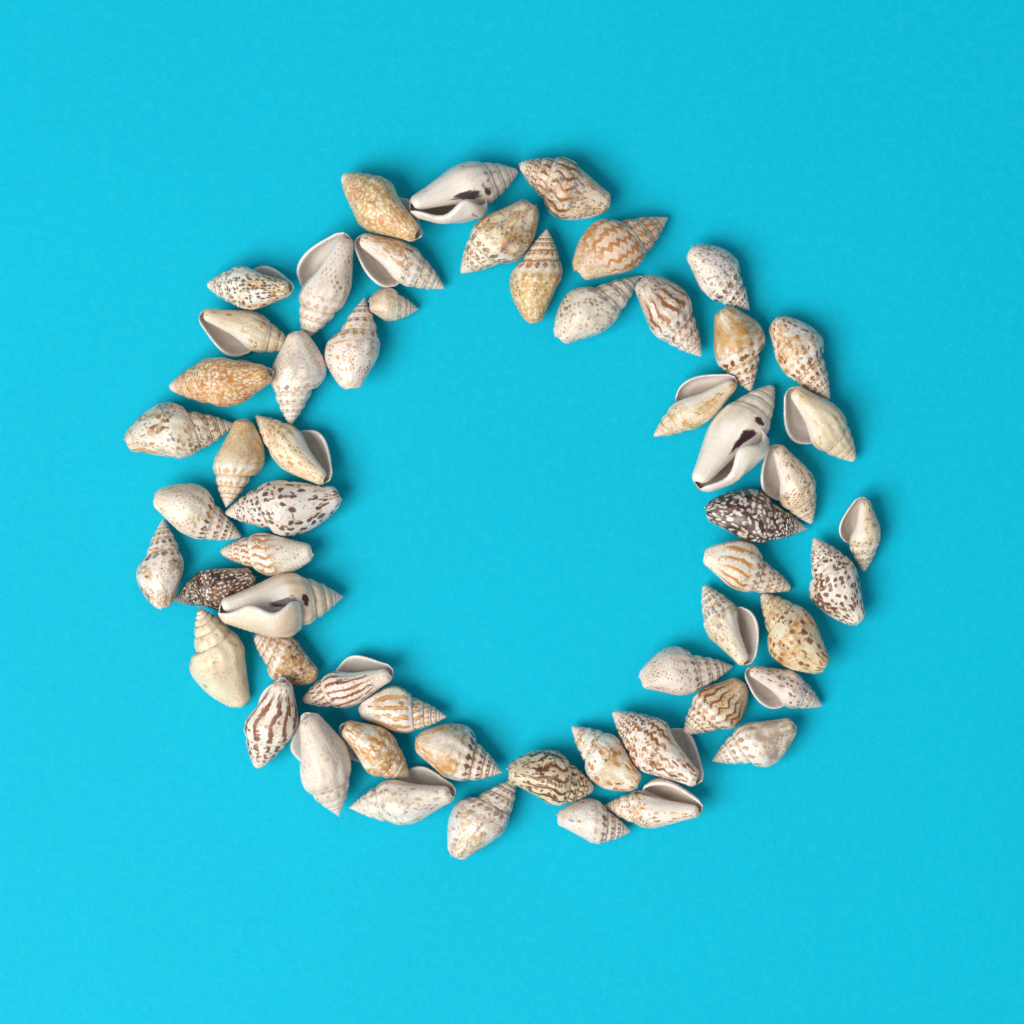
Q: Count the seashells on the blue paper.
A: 57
